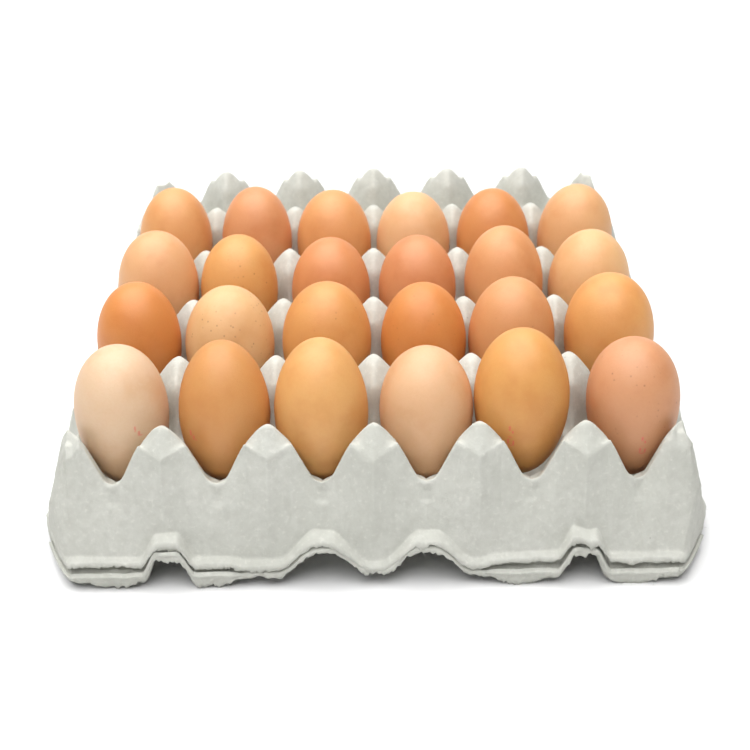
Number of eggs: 24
